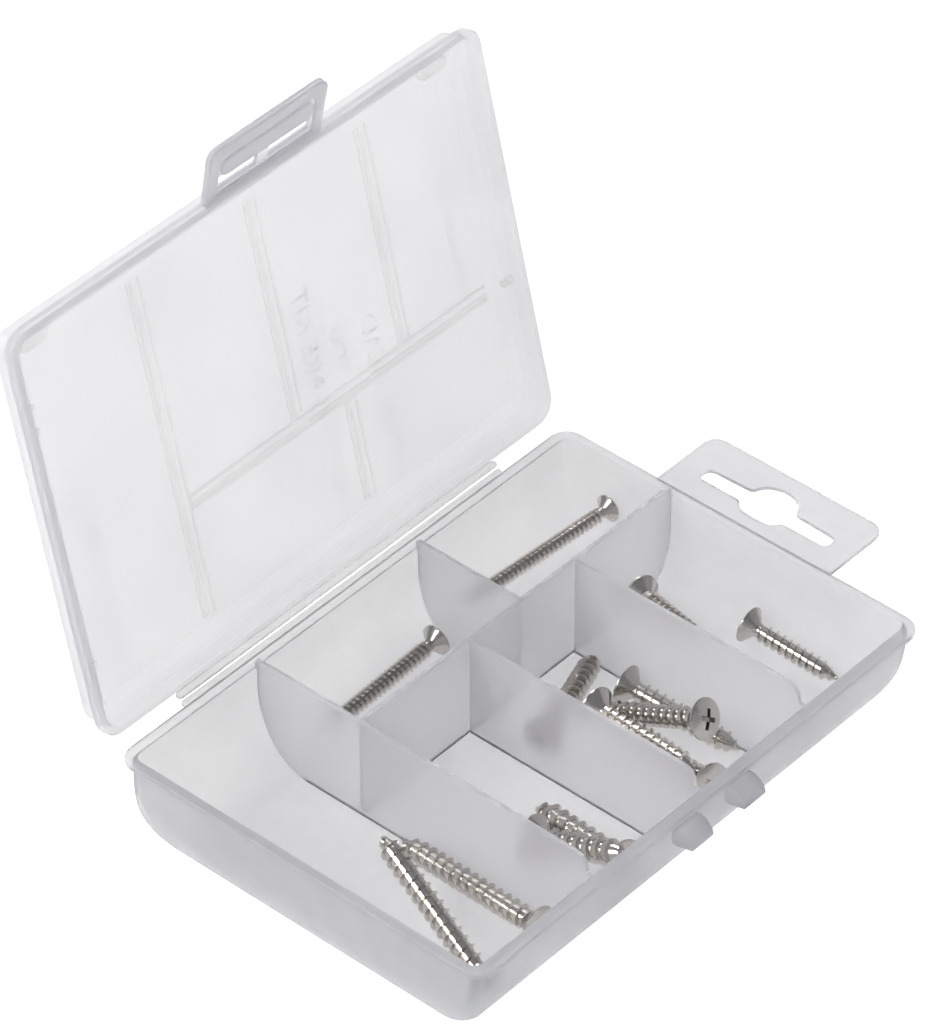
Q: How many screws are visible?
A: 13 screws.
